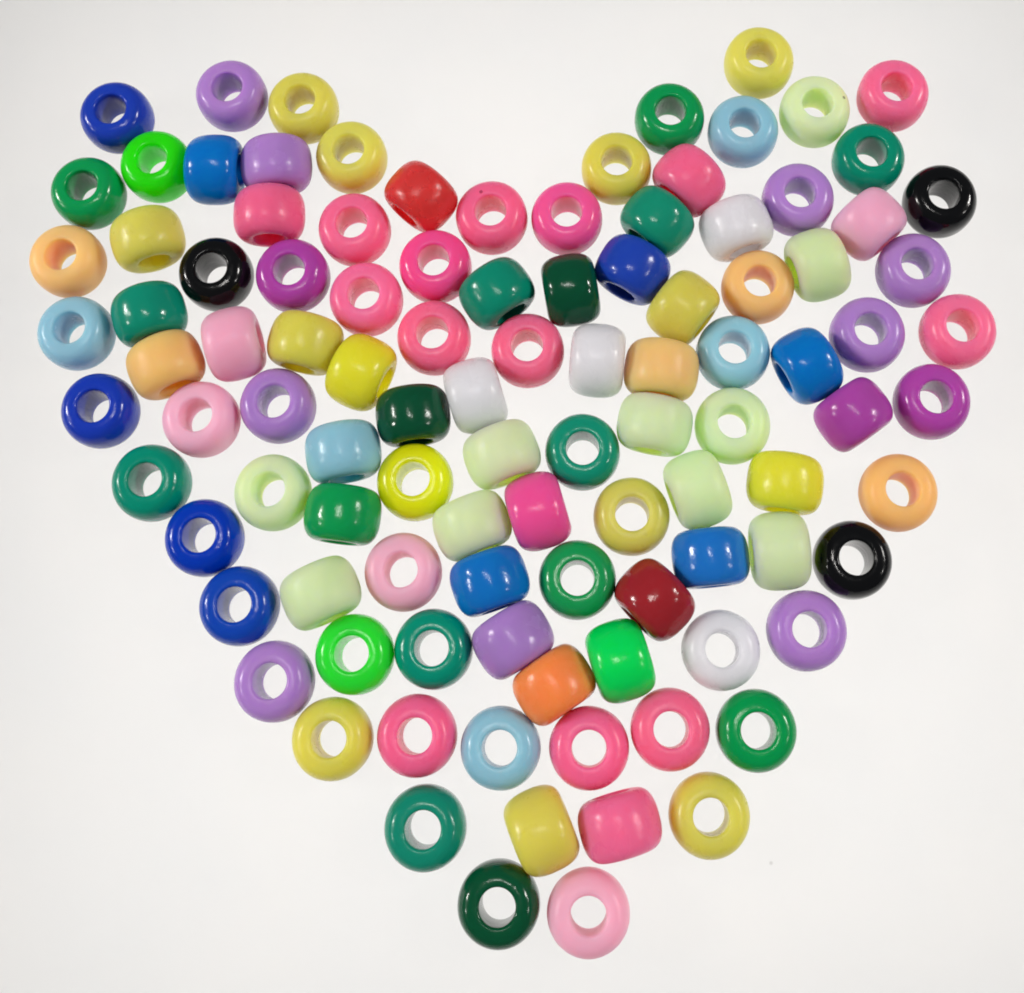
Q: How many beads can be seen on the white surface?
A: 105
